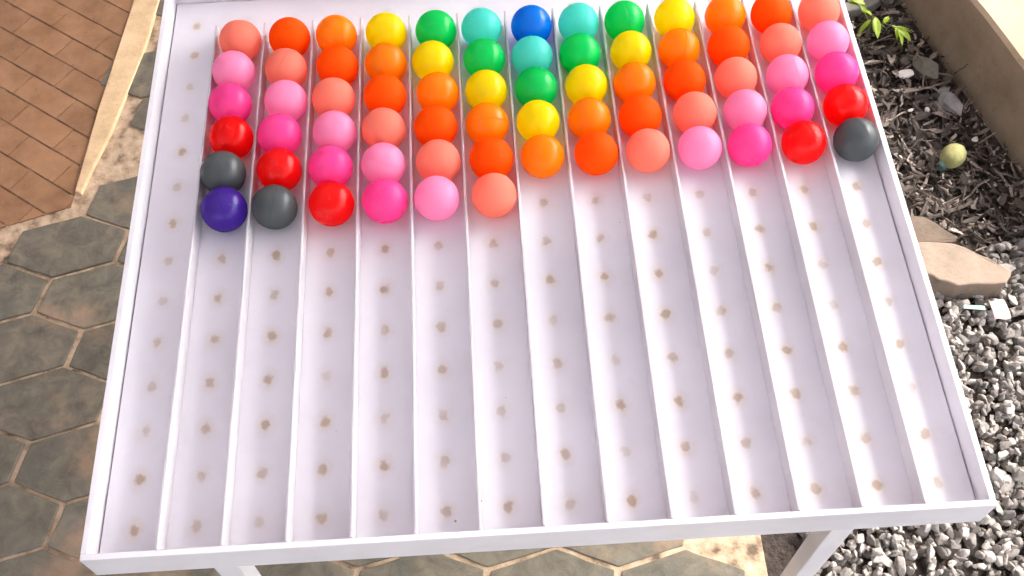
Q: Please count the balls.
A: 71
